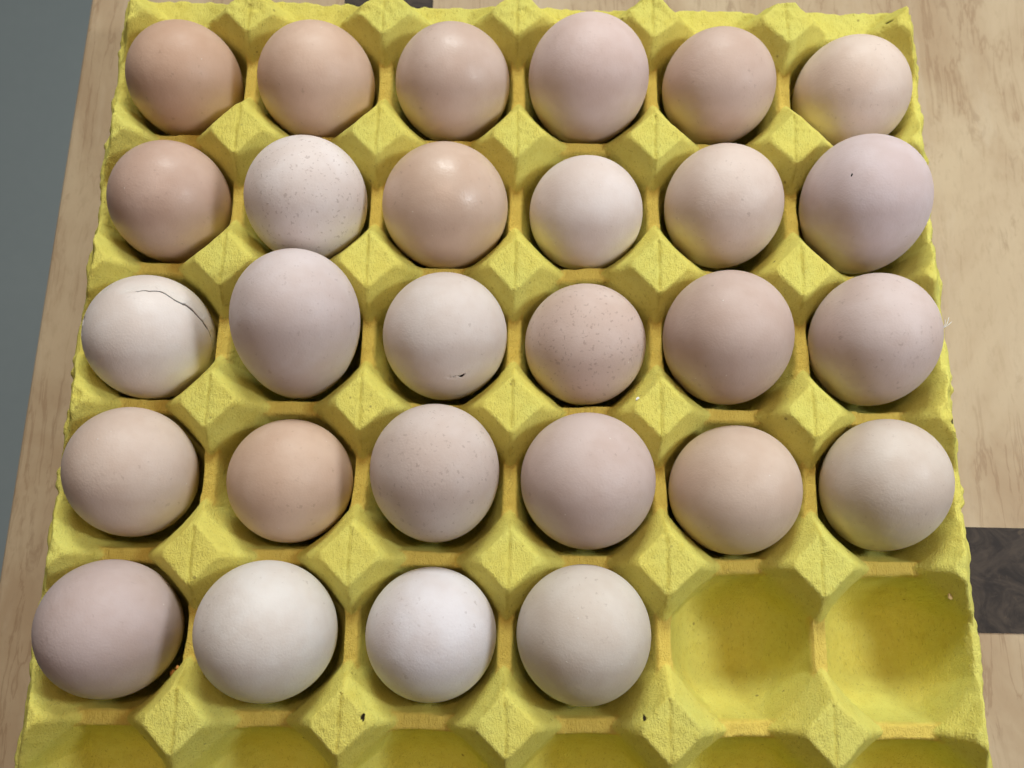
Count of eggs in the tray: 28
